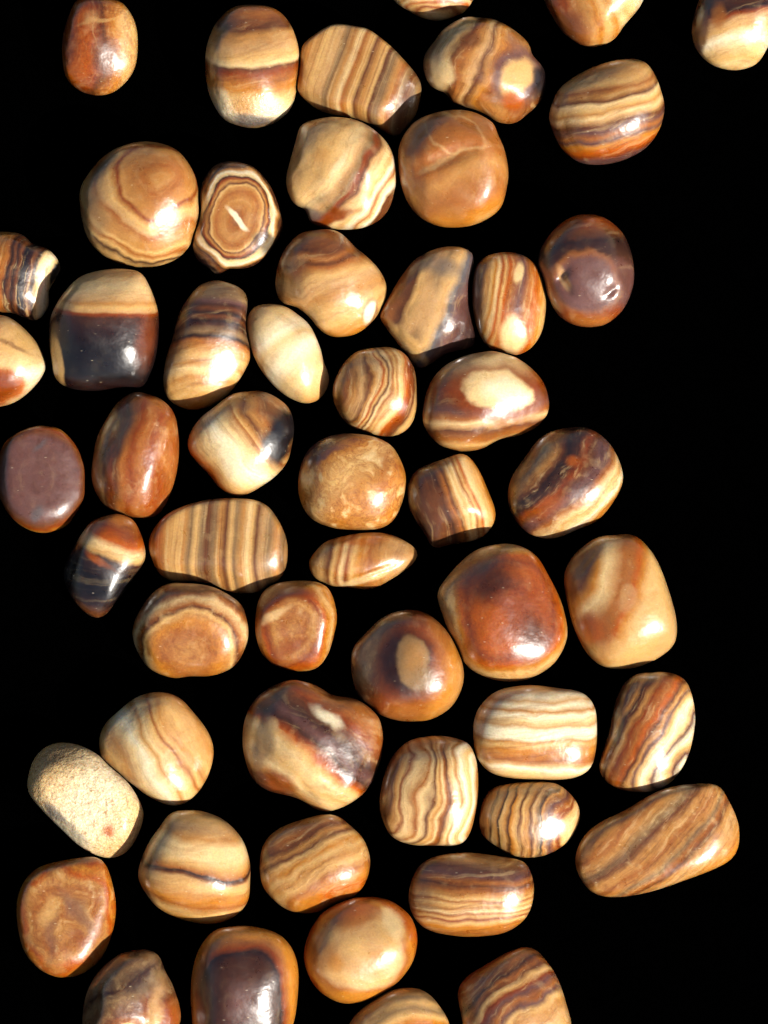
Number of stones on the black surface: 54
